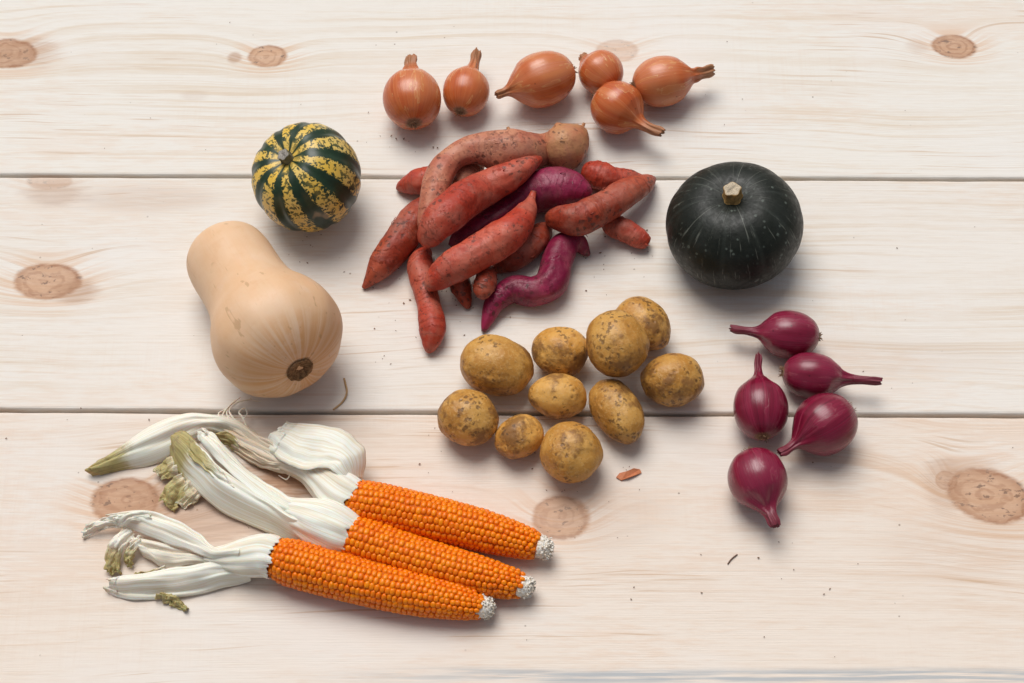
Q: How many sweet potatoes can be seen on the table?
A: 15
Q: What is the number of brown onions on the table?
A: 6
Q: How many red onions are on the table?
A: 5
